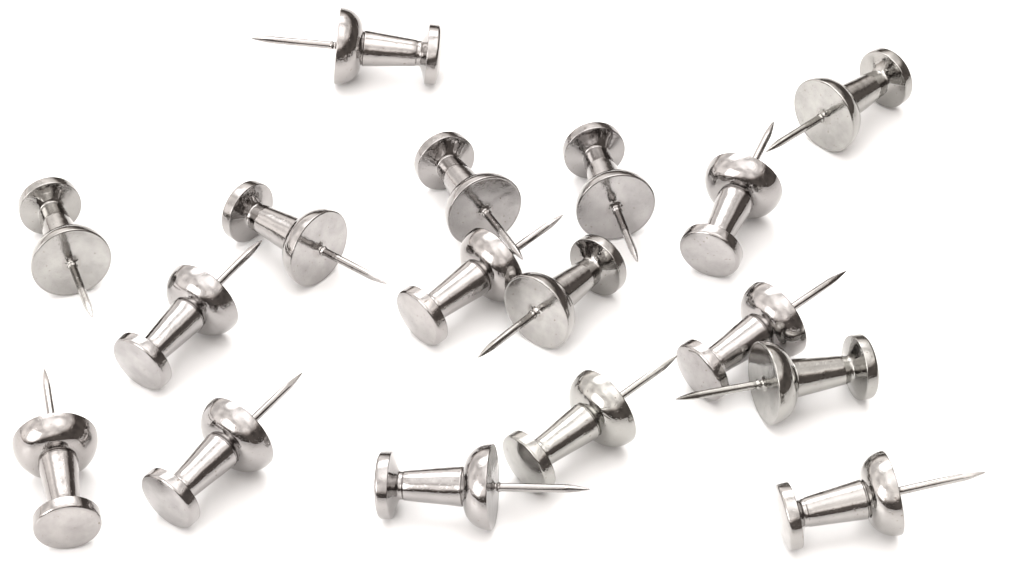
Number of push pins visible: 17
